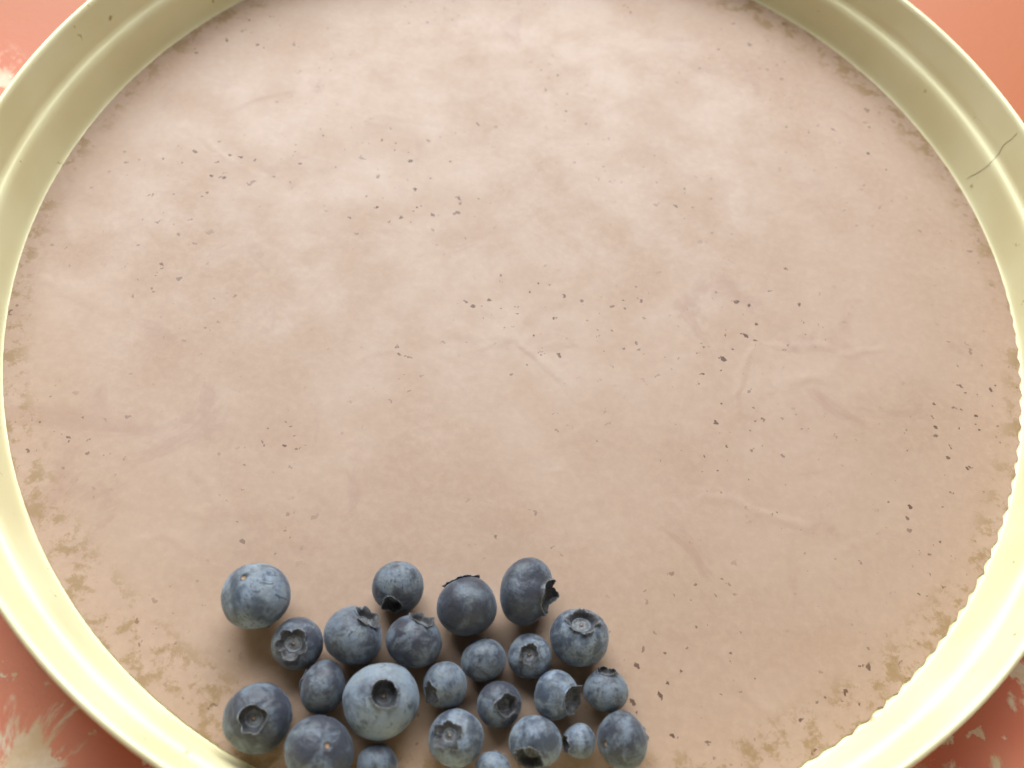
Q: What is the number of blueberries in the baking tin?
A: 24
